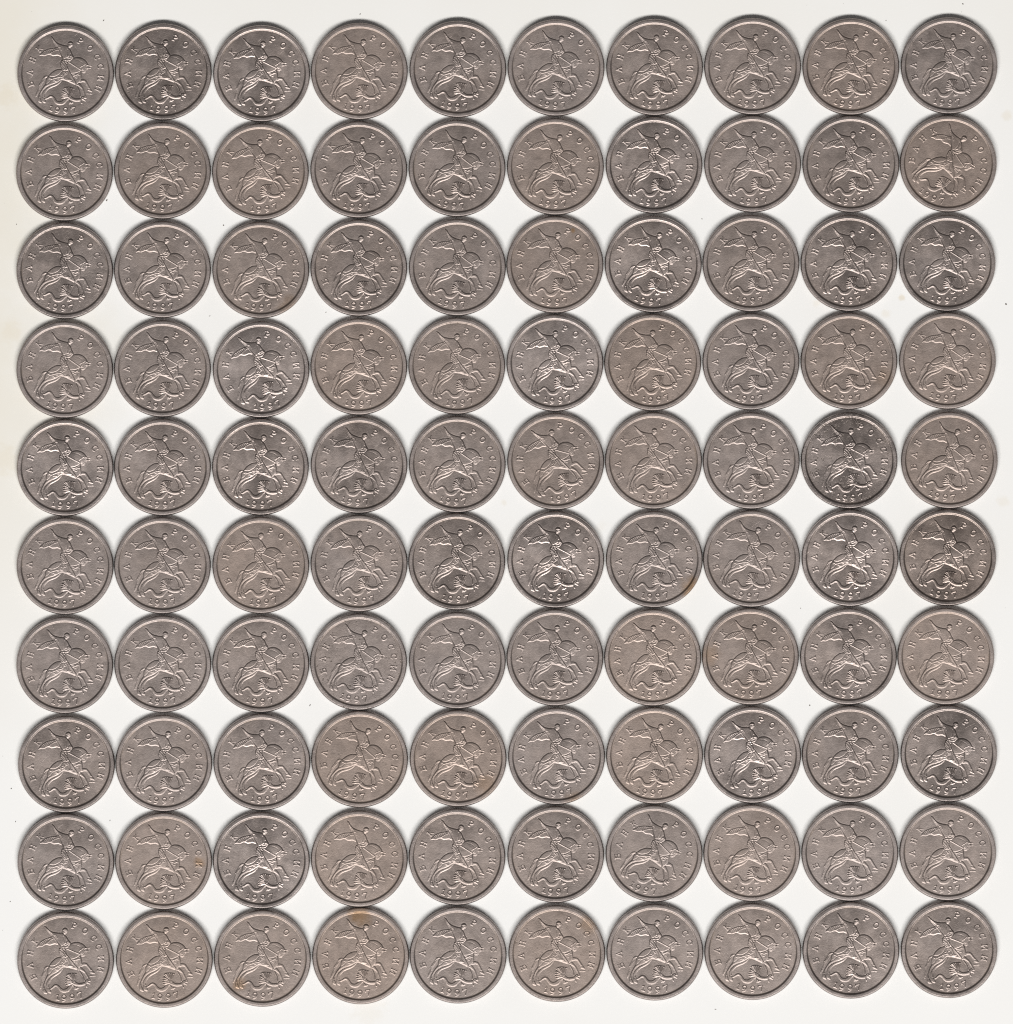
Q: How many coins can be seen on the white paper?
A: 100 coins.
